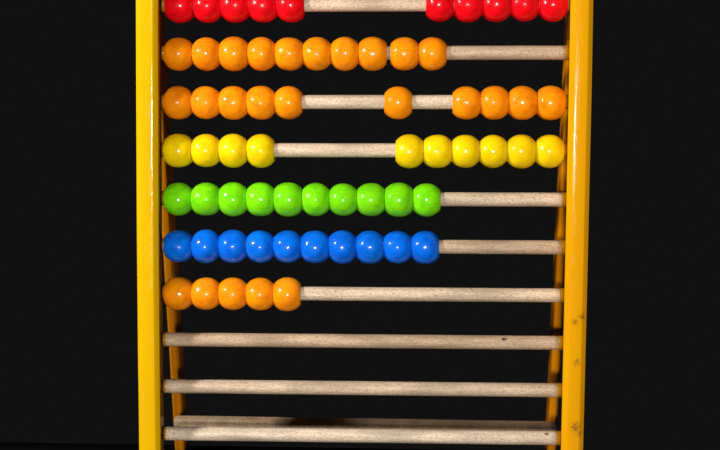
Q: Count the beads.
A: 65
